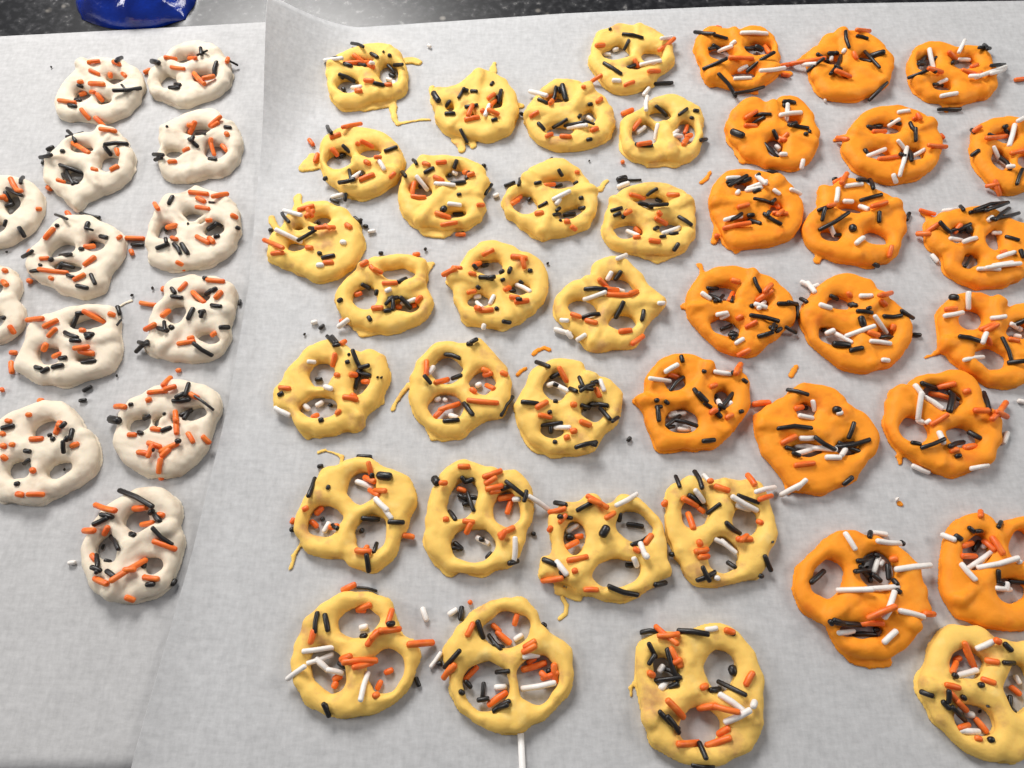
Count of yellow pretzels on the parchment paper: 24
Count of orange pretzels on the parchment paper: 17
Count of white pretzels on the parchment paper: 13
